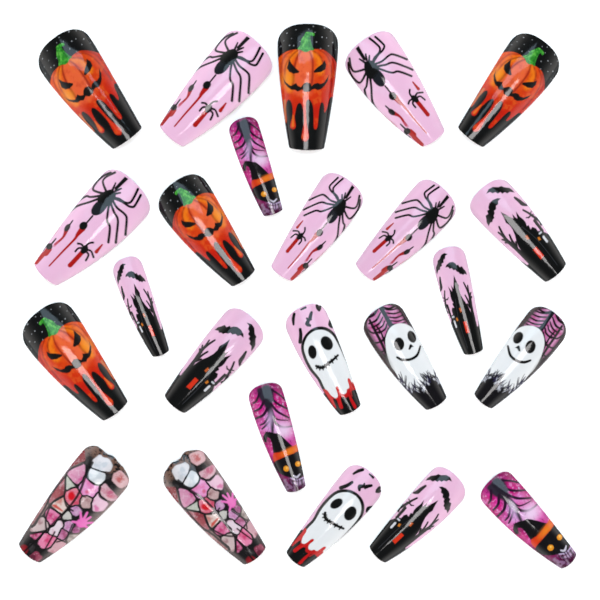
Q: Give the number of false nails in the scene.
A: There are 24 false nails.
